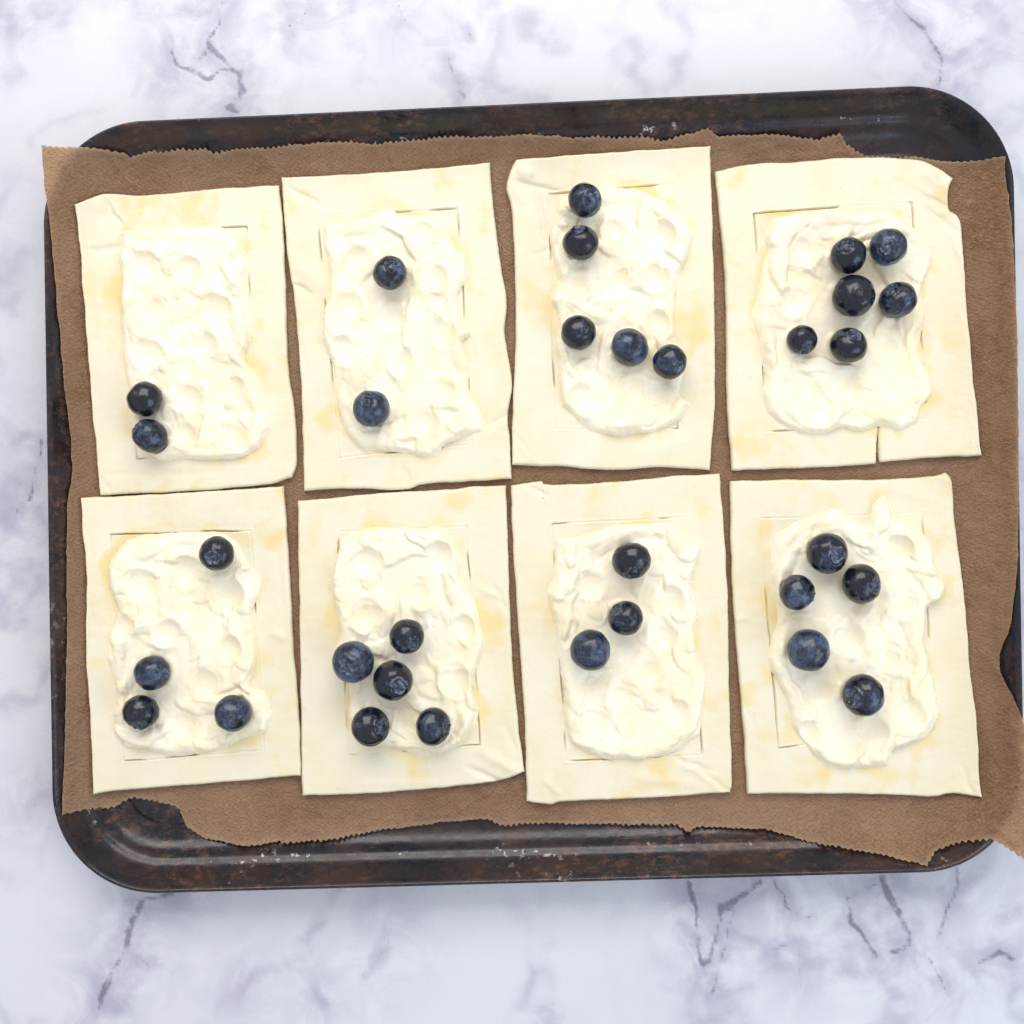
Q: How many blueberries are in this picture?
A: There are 32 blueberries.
